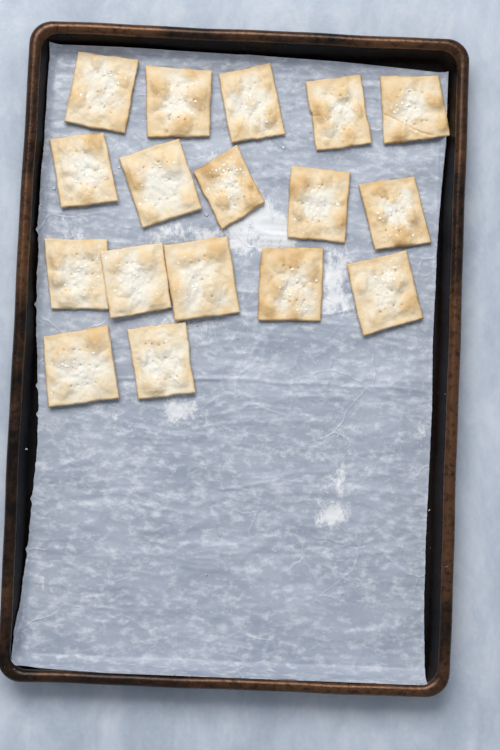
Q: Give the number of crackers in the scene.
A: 17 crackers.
